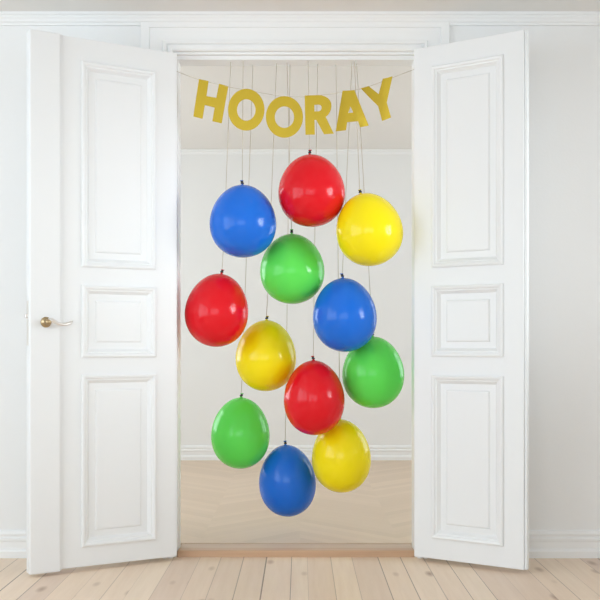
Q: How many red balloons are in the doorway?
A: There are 3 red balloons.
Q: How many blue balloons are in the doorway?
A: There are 3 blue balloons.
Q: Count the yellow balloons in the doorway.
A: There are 3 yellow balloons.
